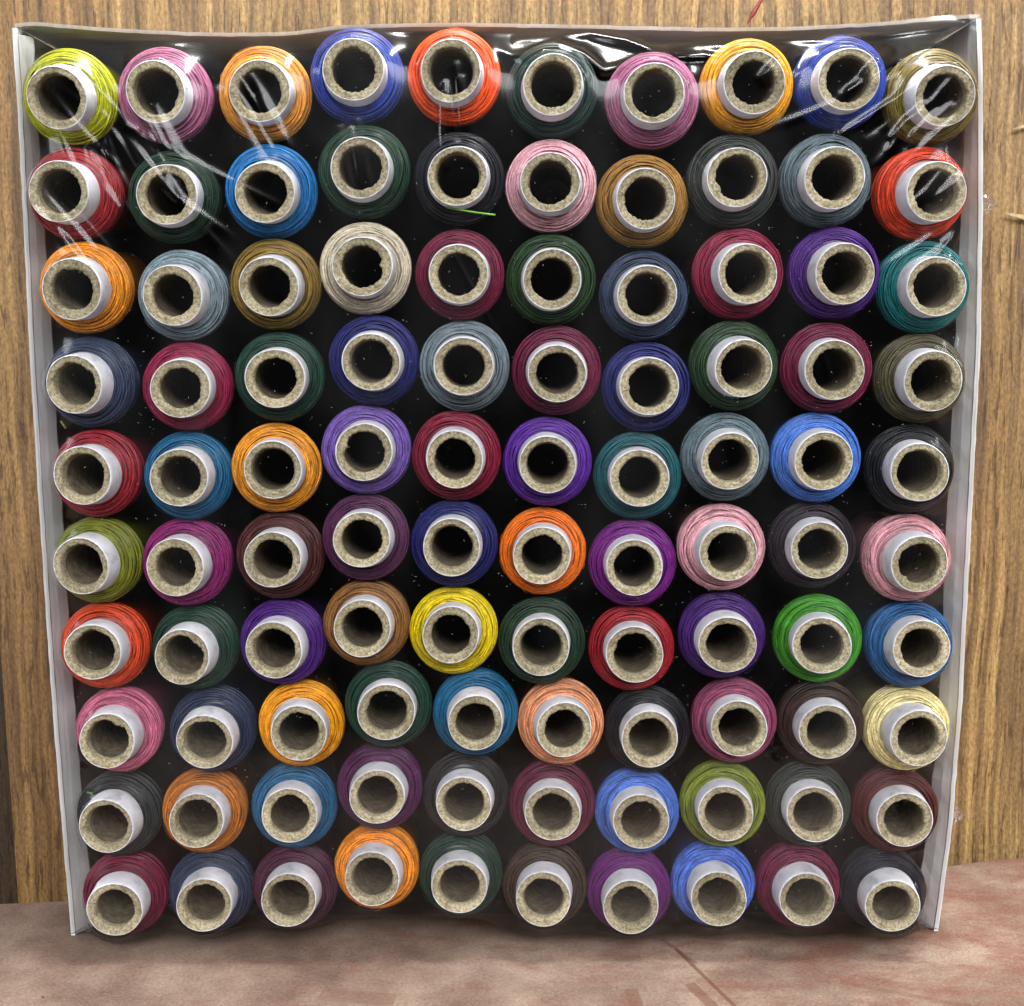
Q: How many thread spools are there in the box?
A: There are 100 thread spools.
